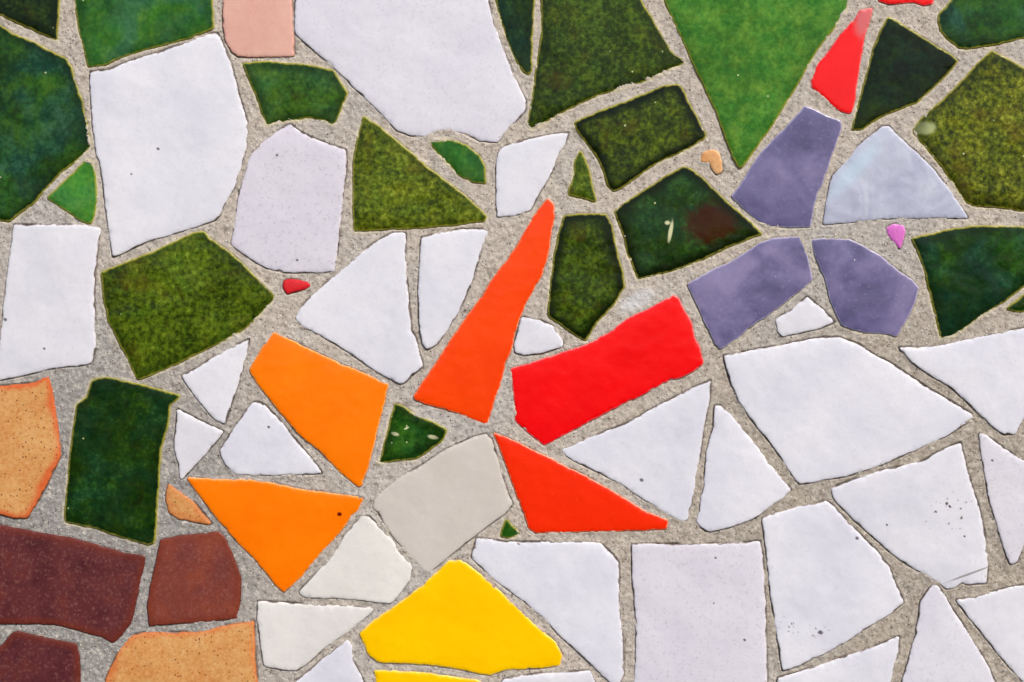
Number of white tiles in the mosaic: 28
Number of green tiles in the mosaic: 23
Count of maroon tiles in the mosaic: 3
